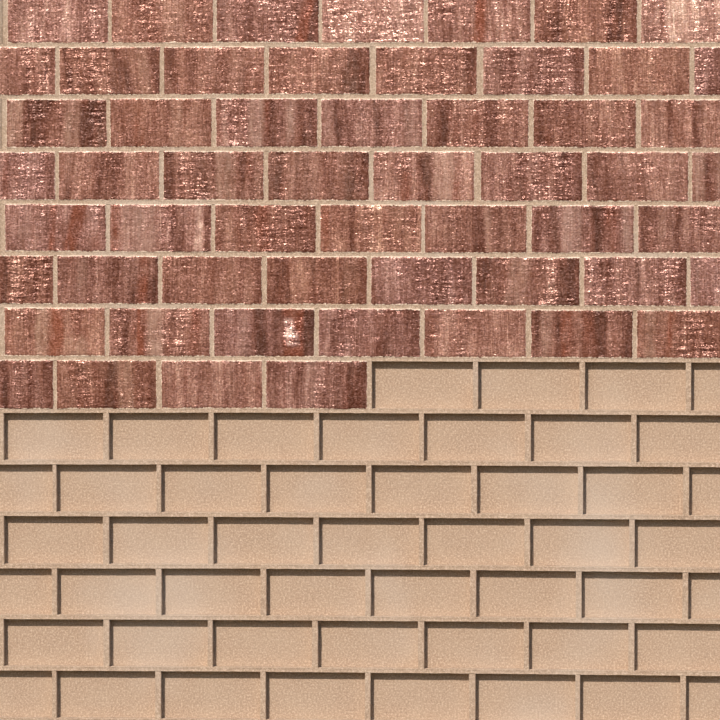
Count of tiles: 56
